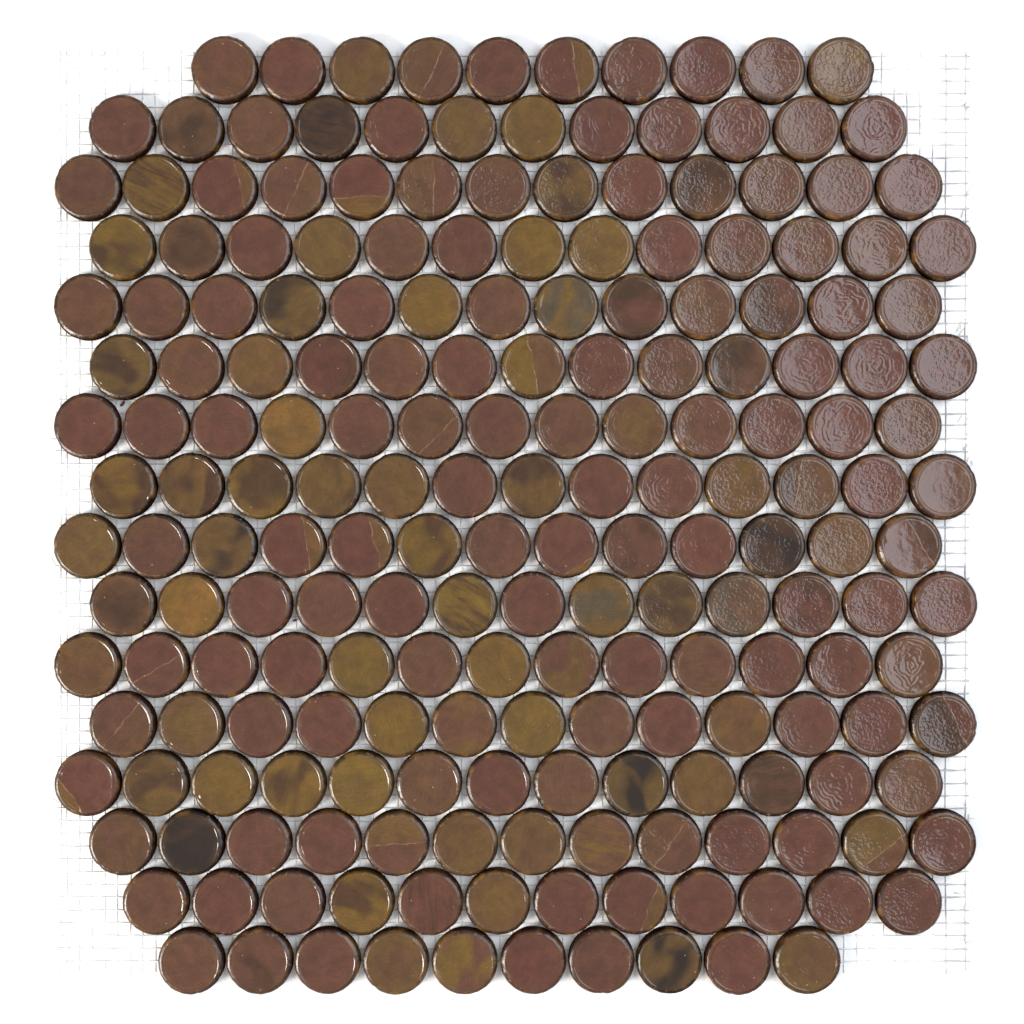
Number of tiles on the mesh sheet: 200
